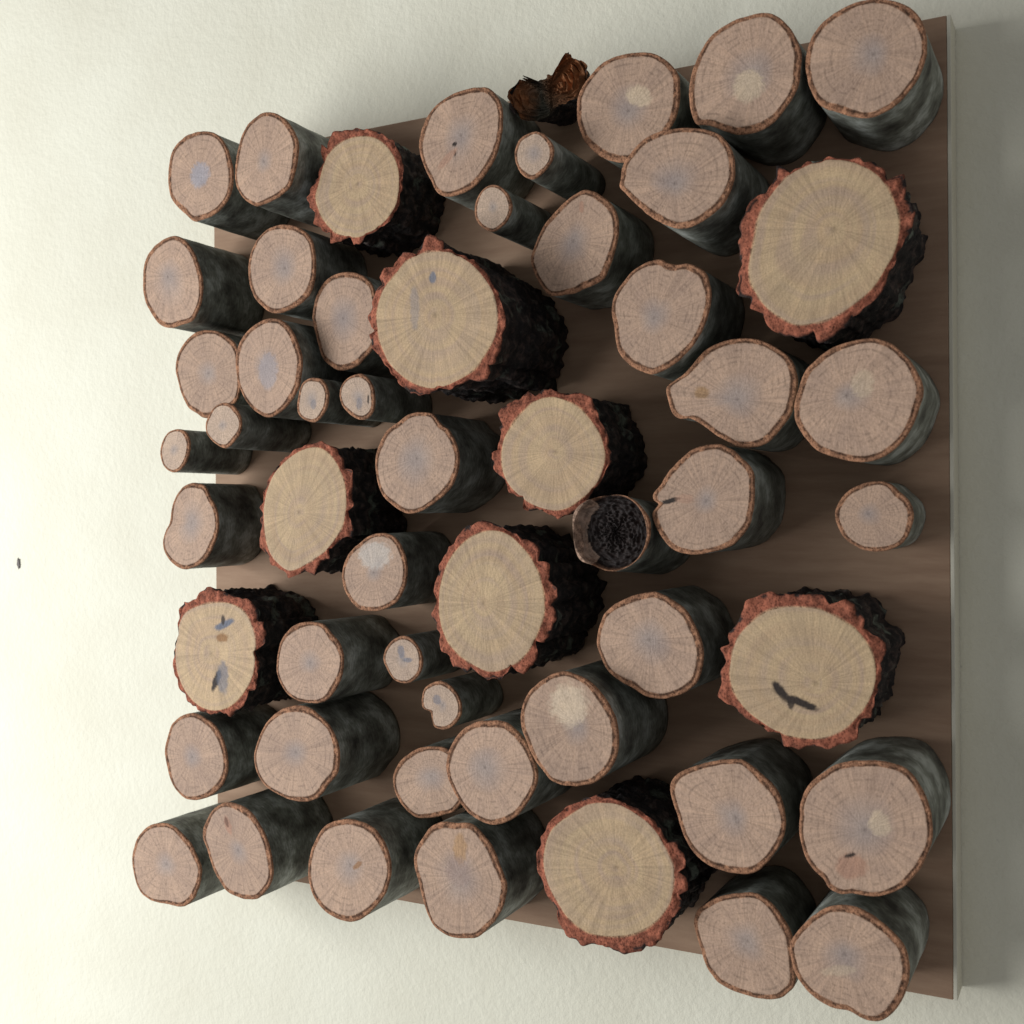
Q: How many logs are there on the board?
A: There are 55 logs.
